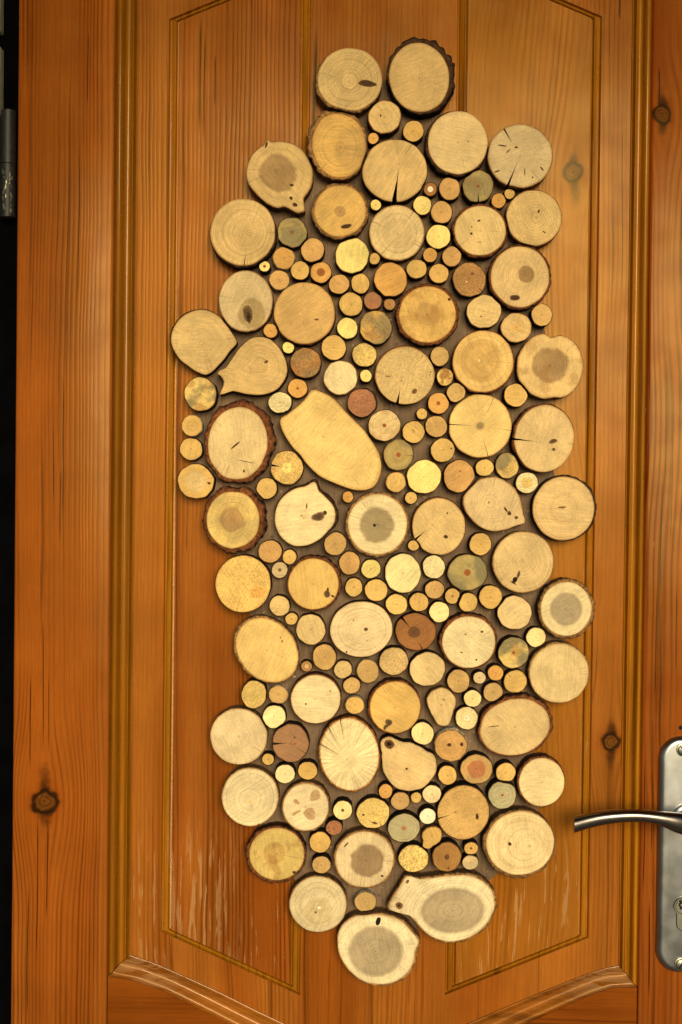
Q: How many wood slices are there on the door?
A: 200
